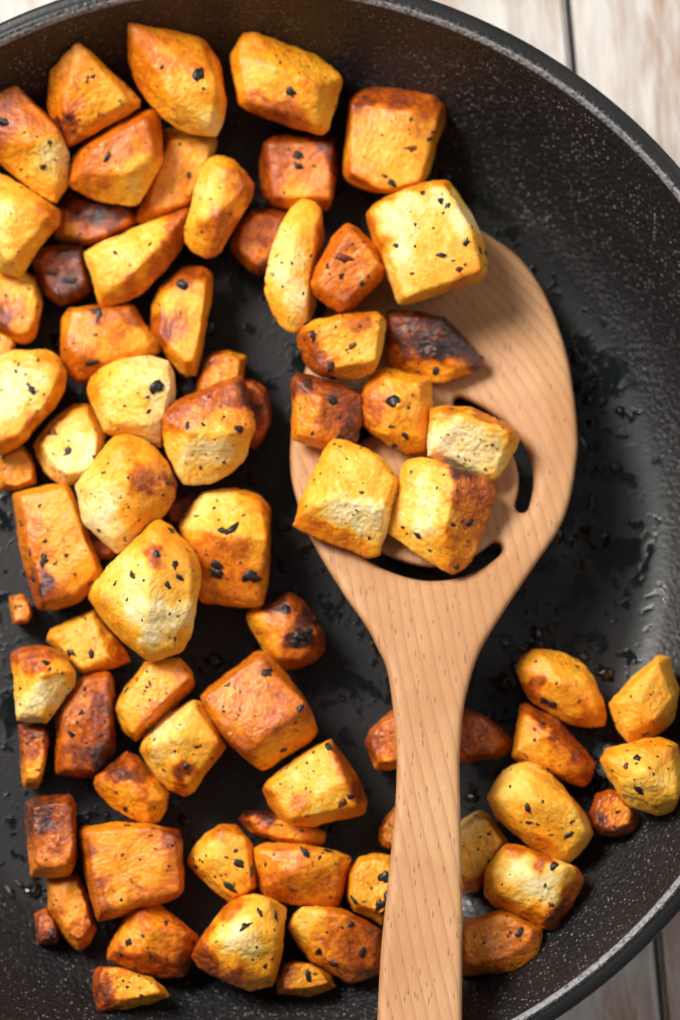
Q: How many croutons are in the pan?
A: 77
